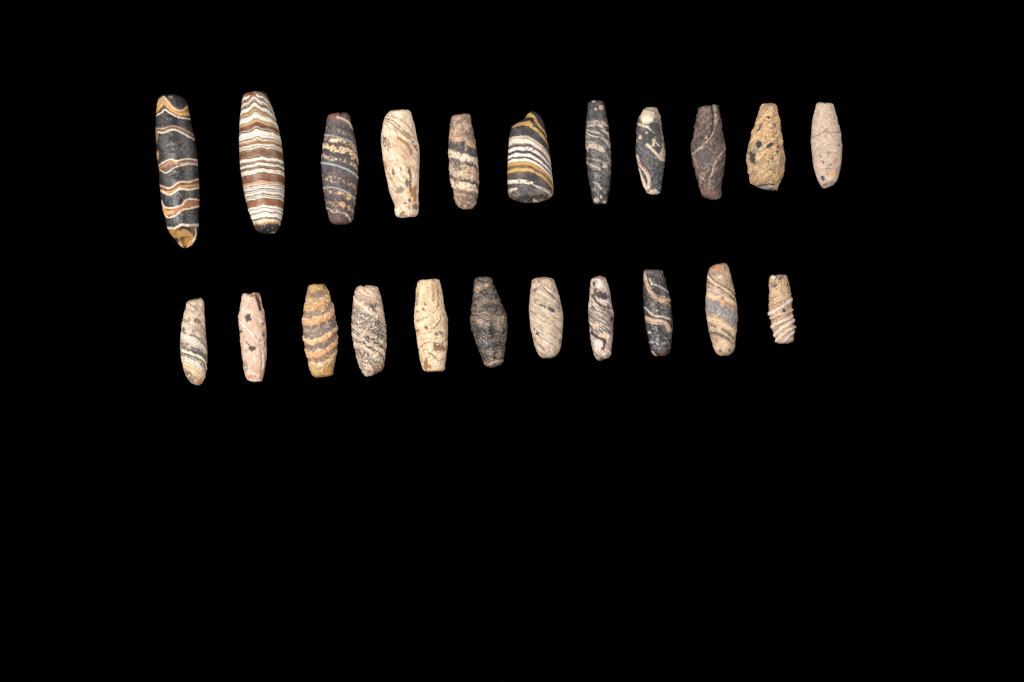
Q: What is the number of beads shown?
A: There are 22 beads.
